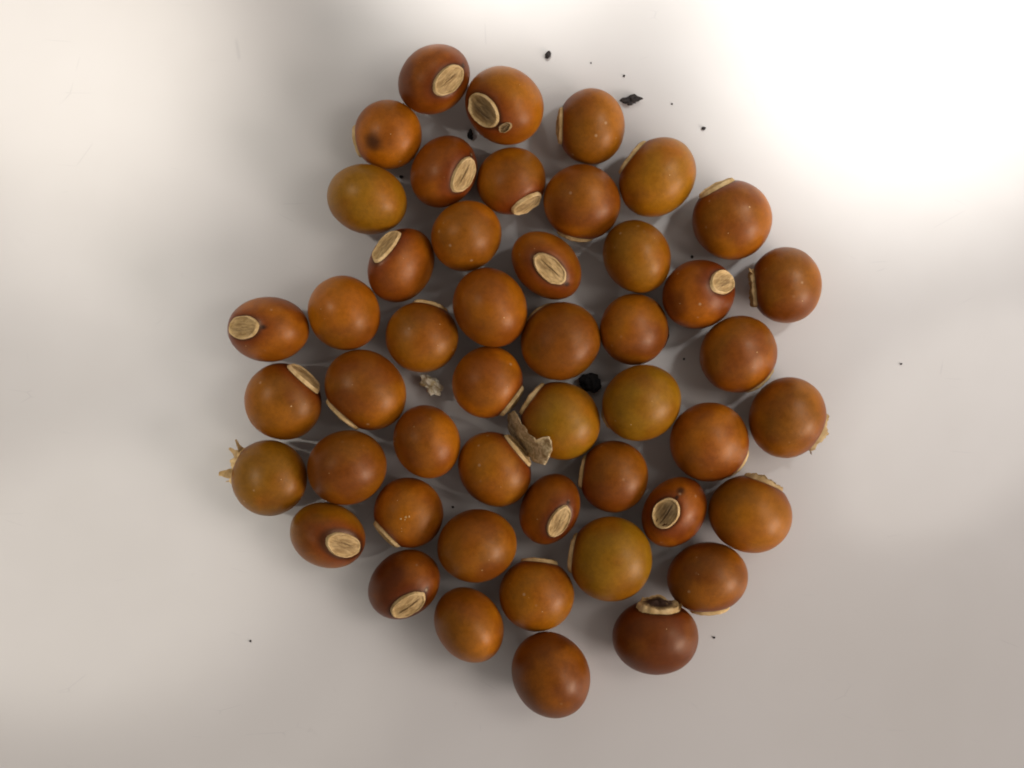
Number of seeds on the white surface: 48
